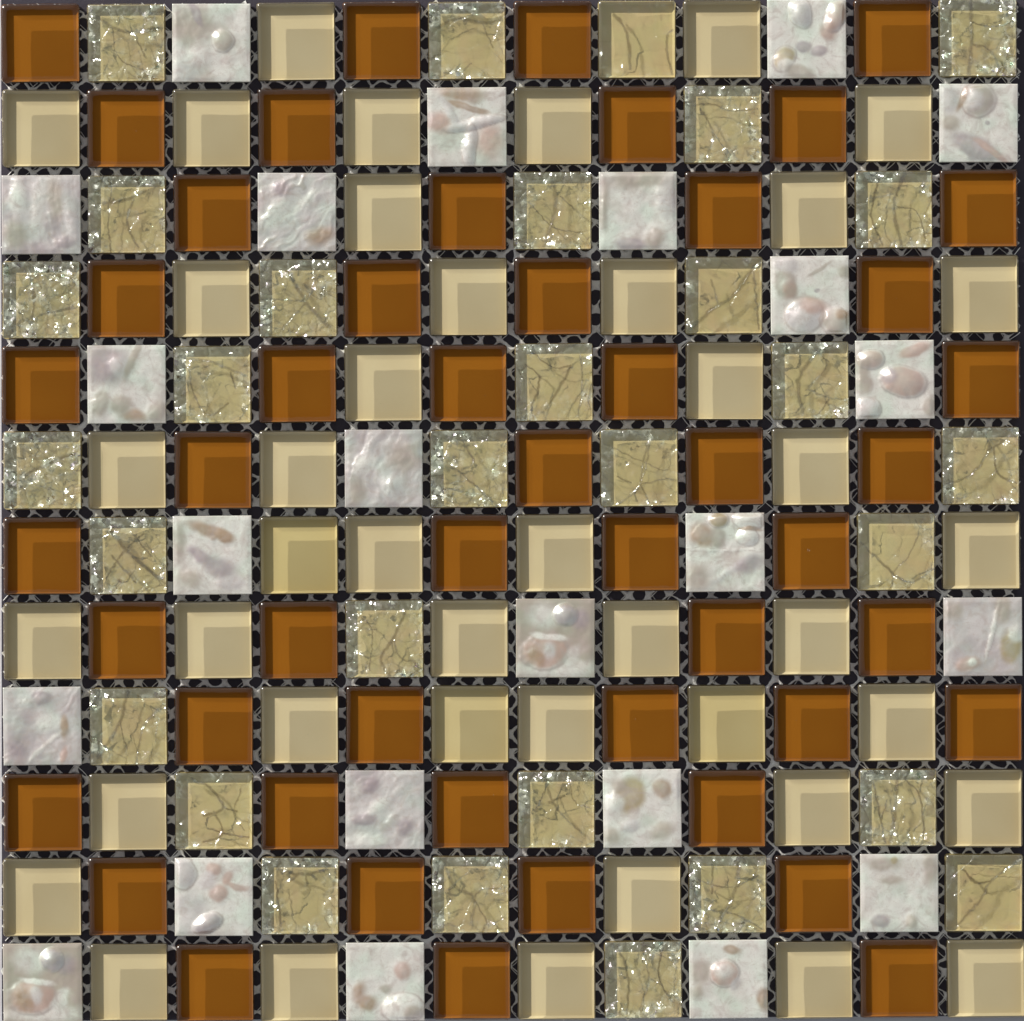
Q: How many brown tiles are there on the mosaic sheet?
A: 49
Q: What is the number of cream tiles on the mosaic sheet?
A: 42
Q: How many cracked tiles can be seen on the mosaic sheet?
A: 30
